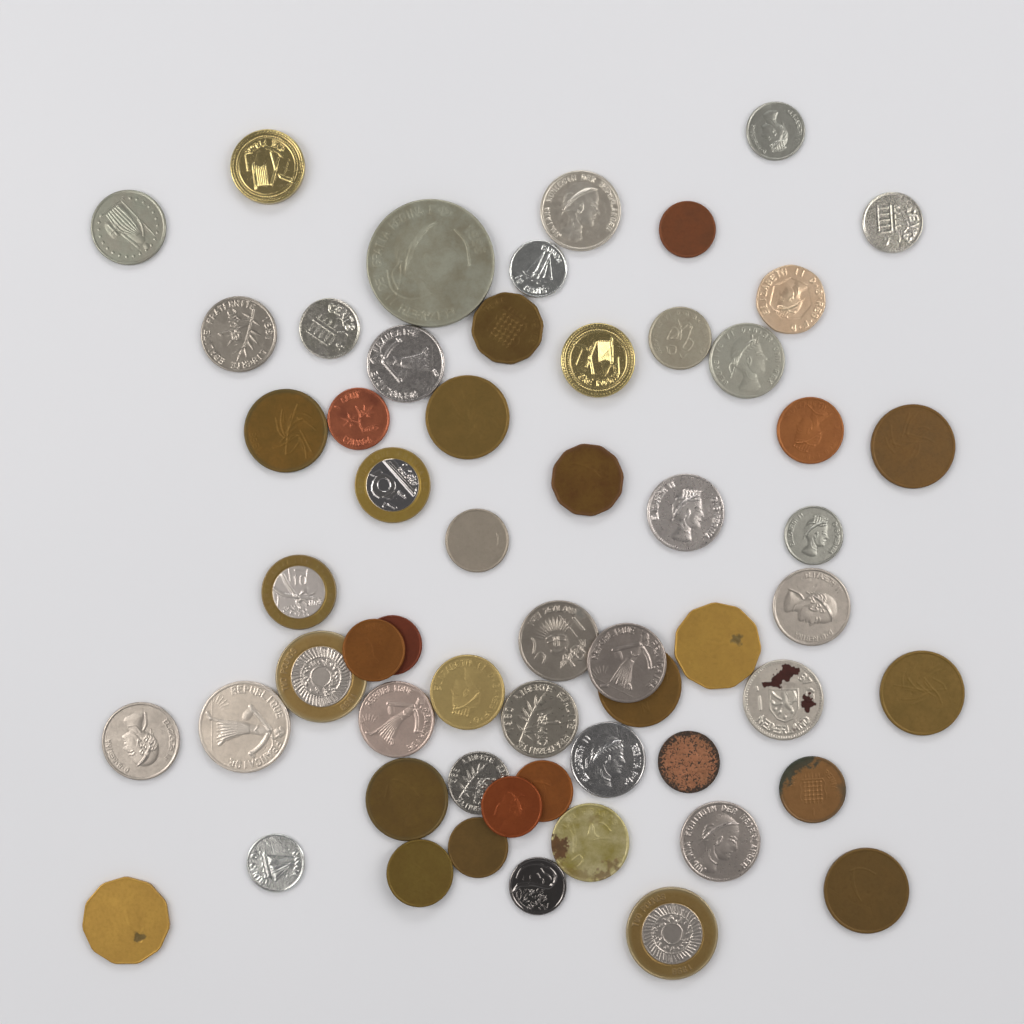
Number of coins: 58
